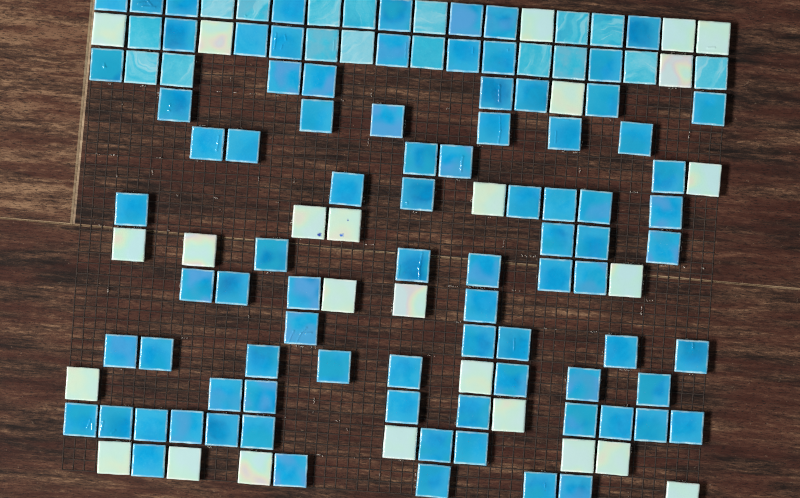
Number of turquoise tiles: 17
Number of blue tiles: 86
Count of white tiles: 26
